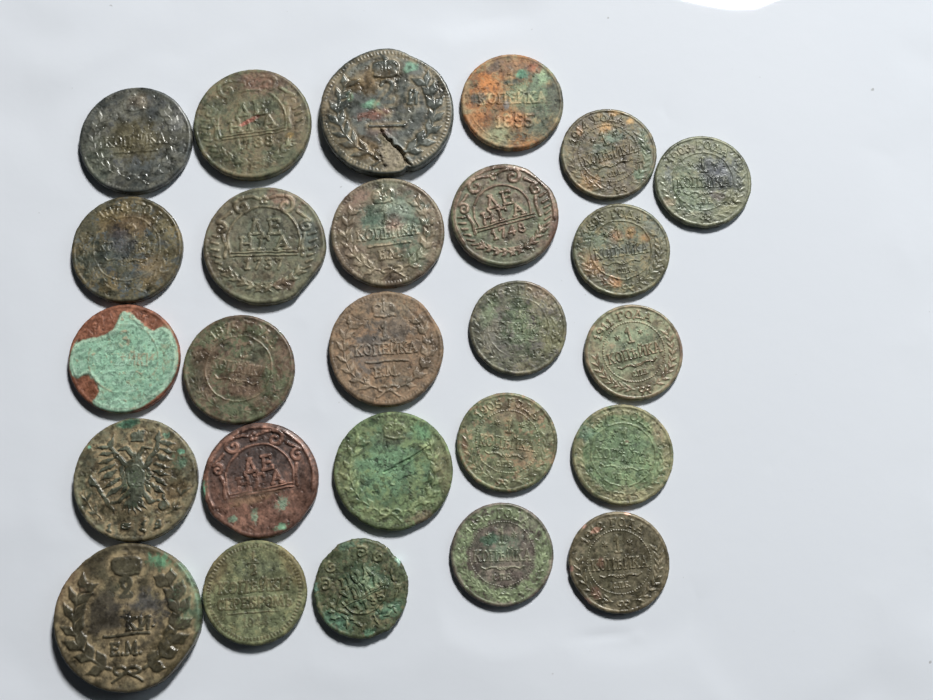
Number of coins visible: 26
